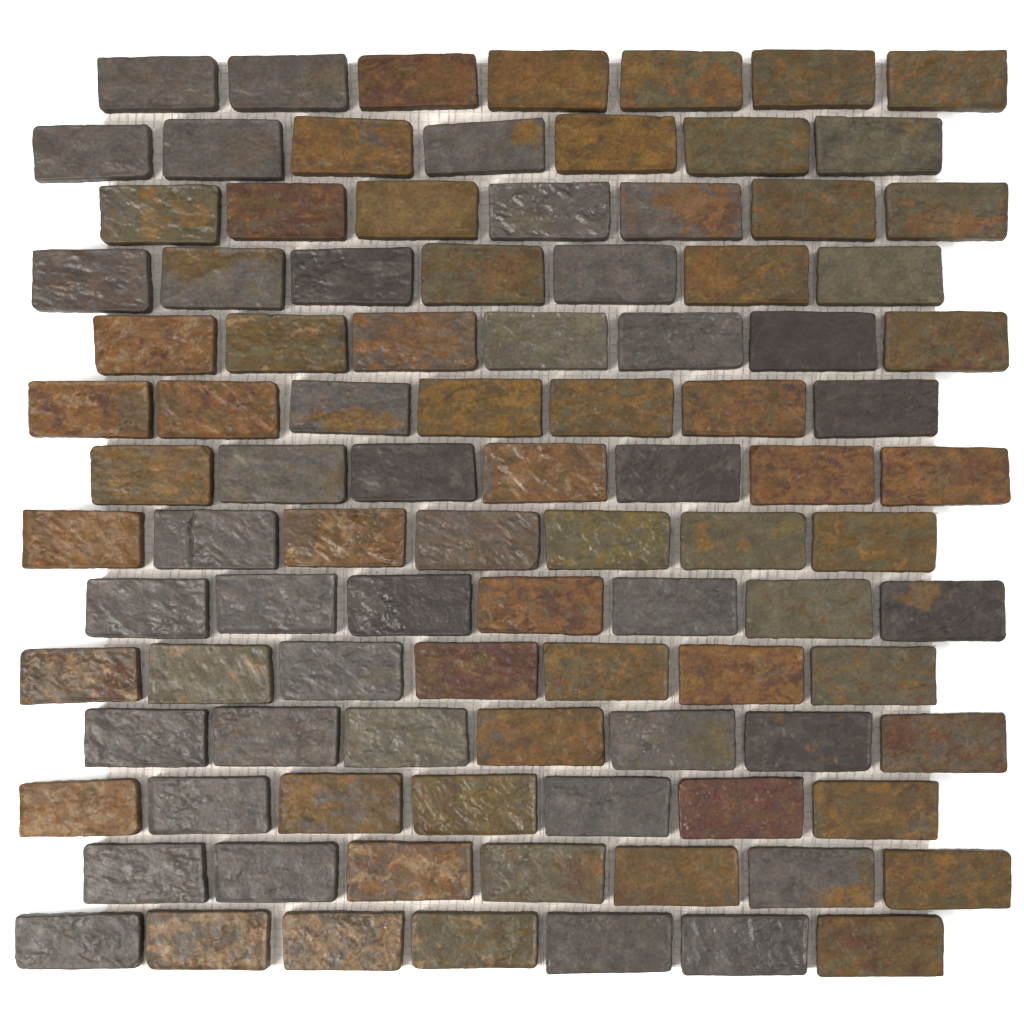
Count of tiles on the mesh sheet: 98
